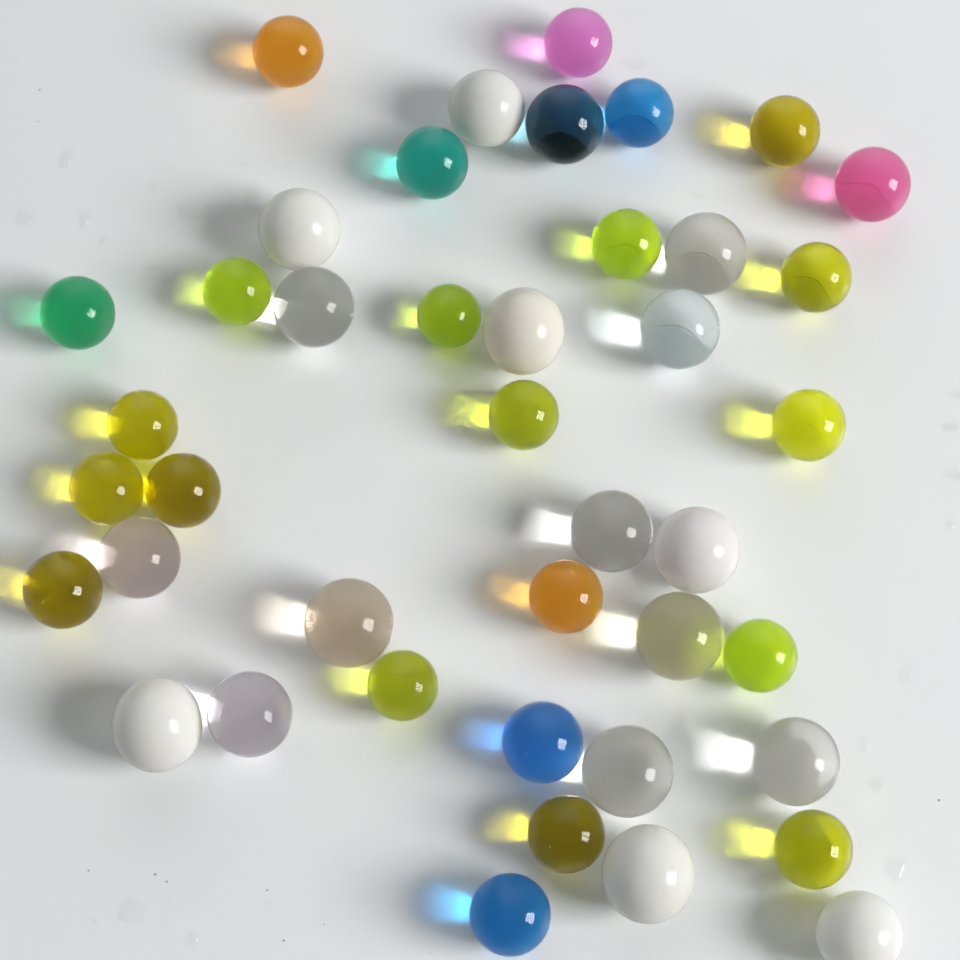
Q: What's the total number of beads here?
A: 42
